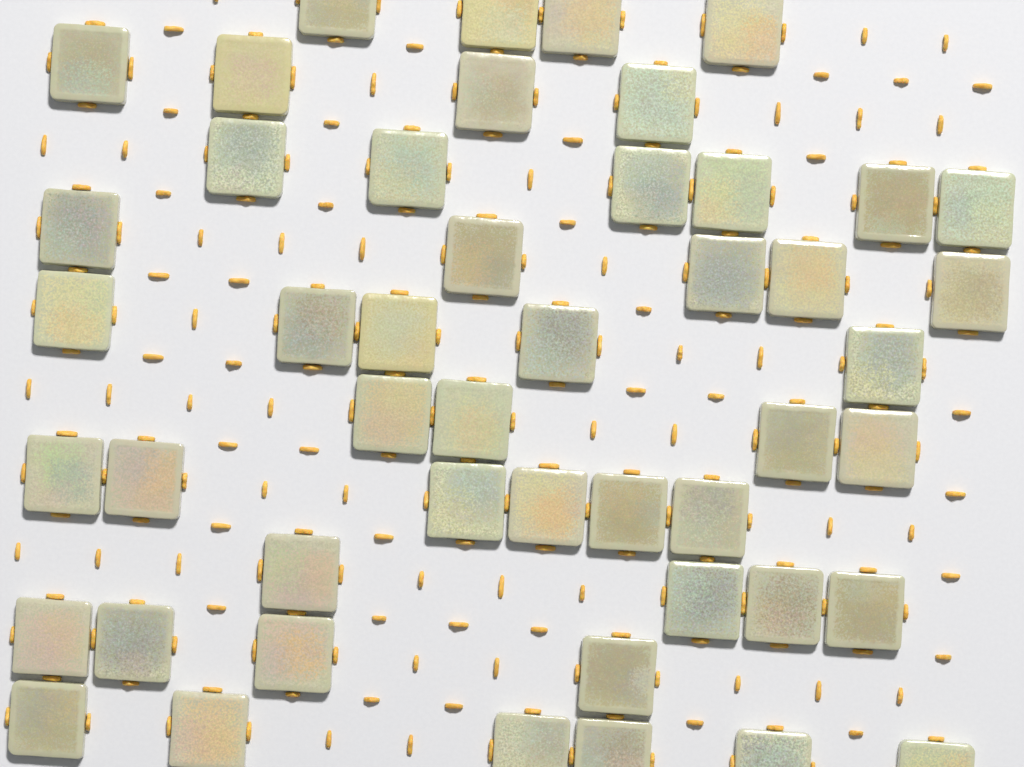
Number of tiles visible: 48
